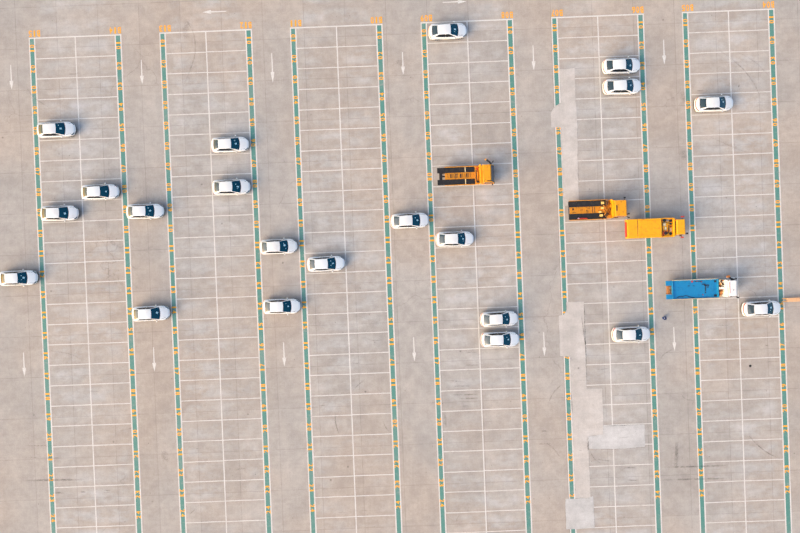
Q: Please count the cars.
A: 21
